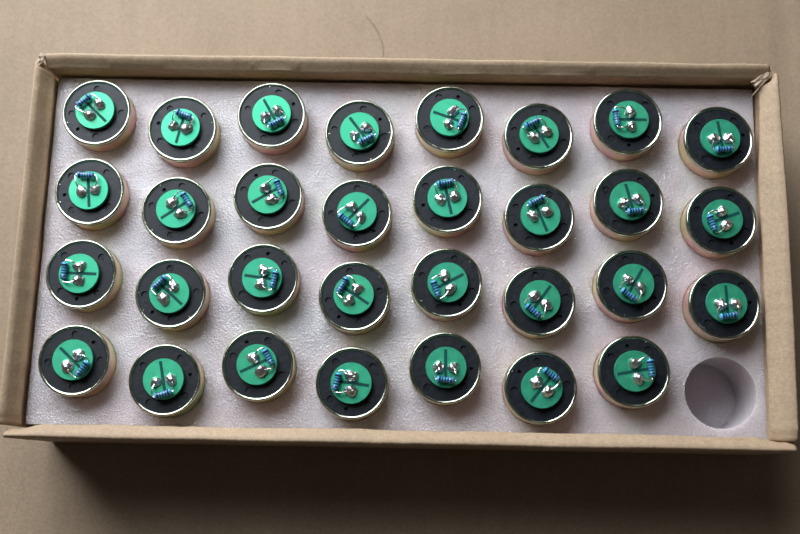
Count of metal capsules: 31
